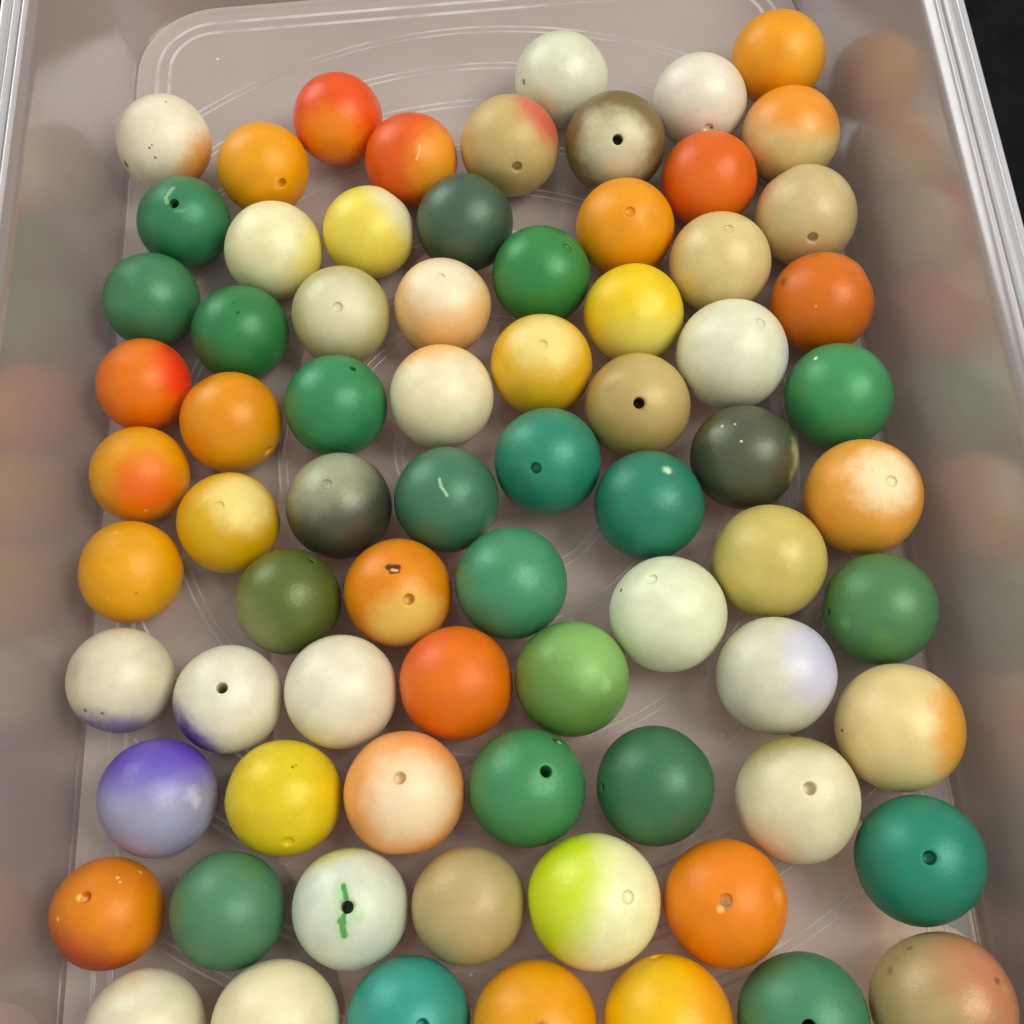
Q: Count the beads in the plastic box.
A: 75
